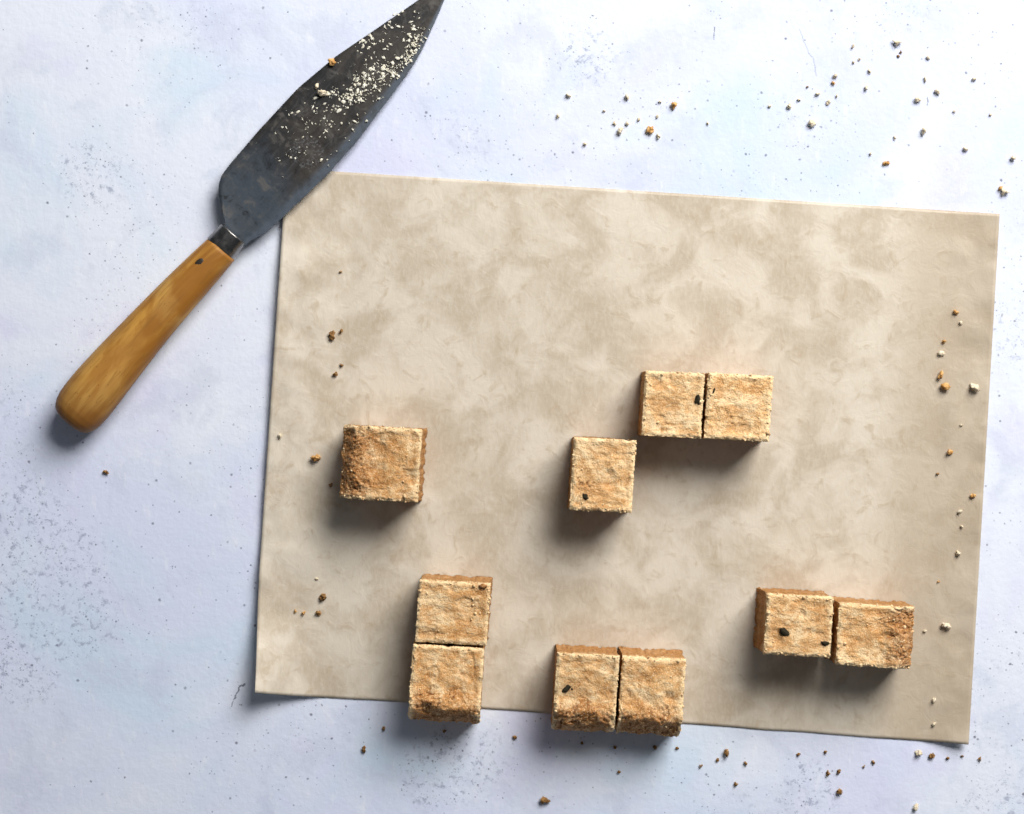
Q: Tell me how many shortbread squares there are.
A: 10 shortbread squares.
